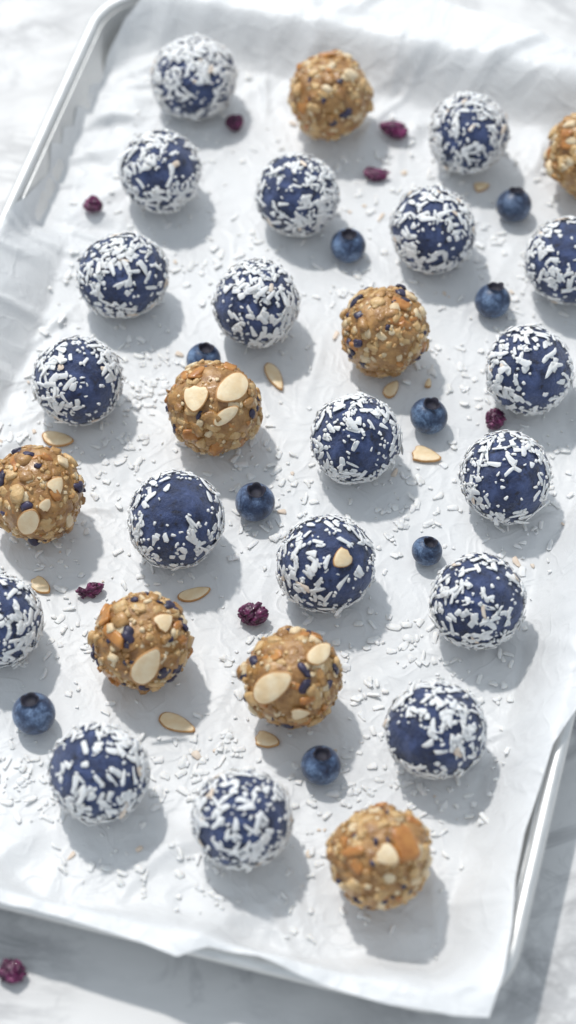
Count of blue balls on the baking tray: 19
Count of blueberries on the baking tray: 9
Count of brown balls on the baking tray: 8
